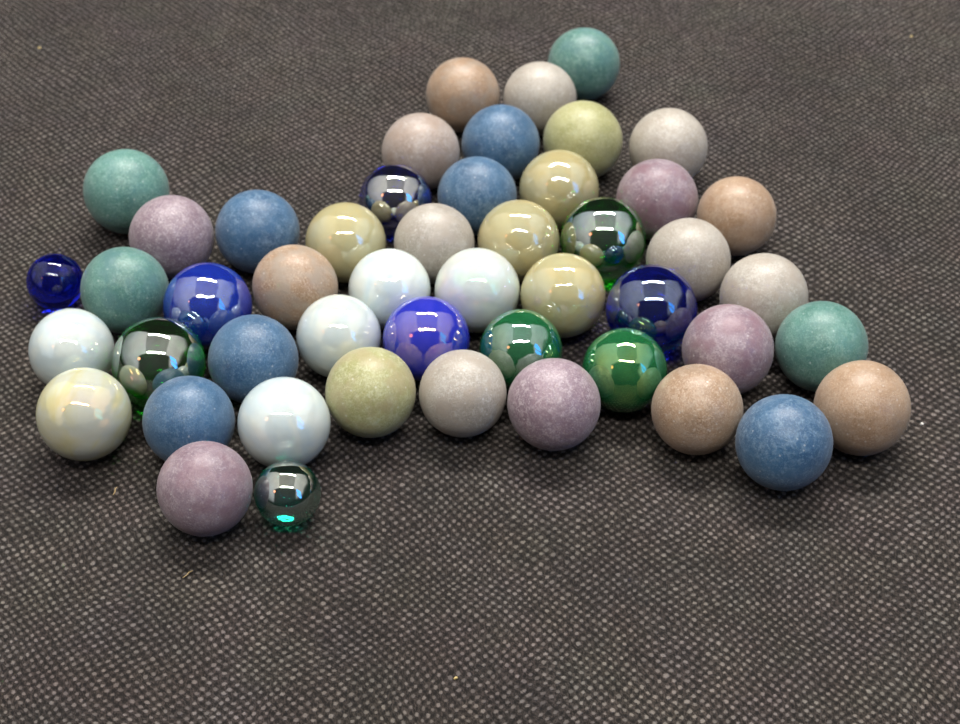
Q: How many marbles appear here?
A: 49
